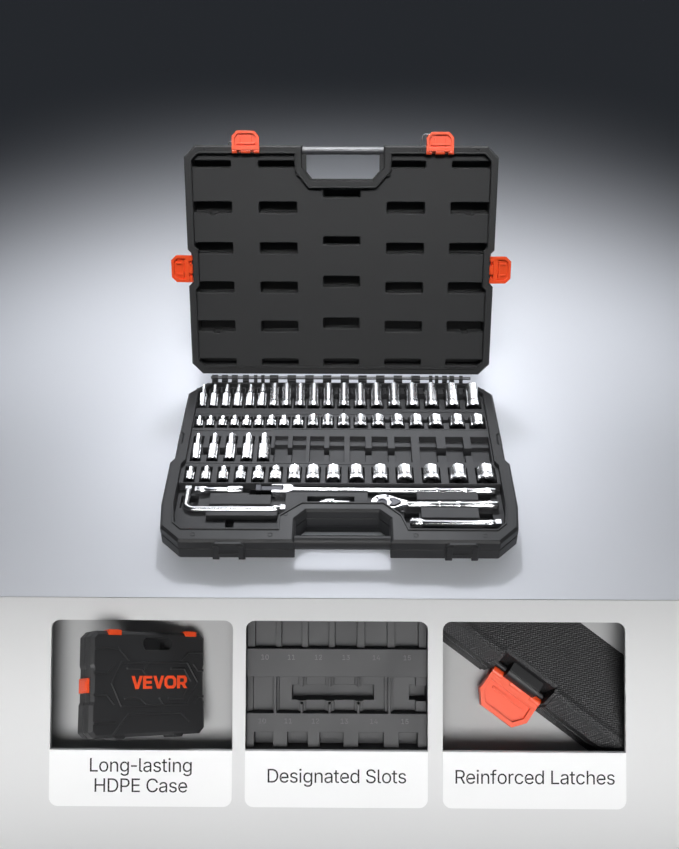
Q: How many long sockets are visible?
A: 24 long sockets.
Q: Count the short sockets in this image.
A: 34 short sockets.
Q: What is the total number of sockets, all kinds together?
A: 58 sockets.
